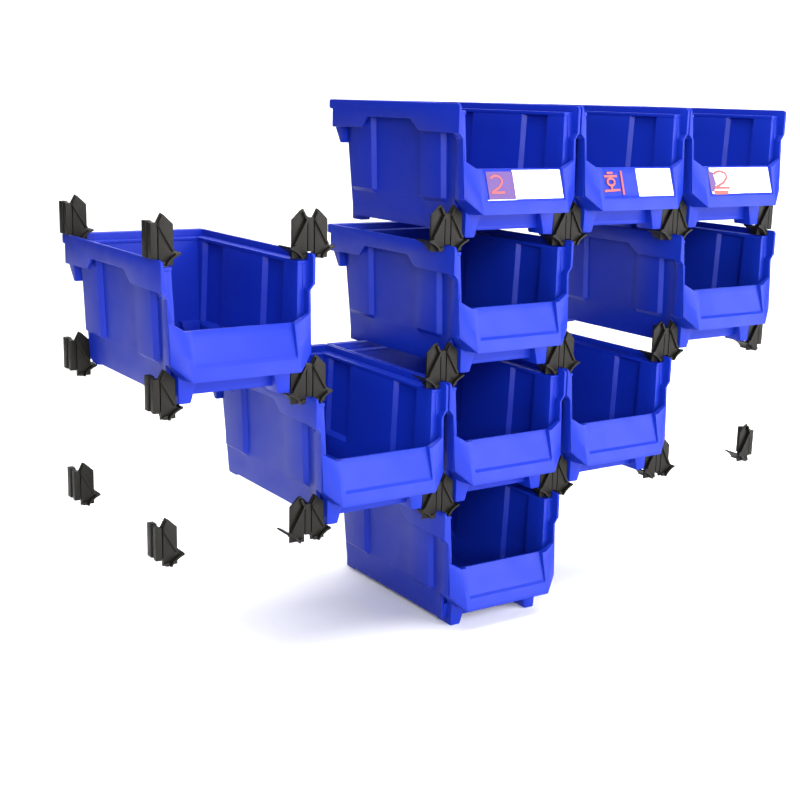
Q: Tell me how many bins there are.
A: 10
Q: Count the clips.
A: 21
